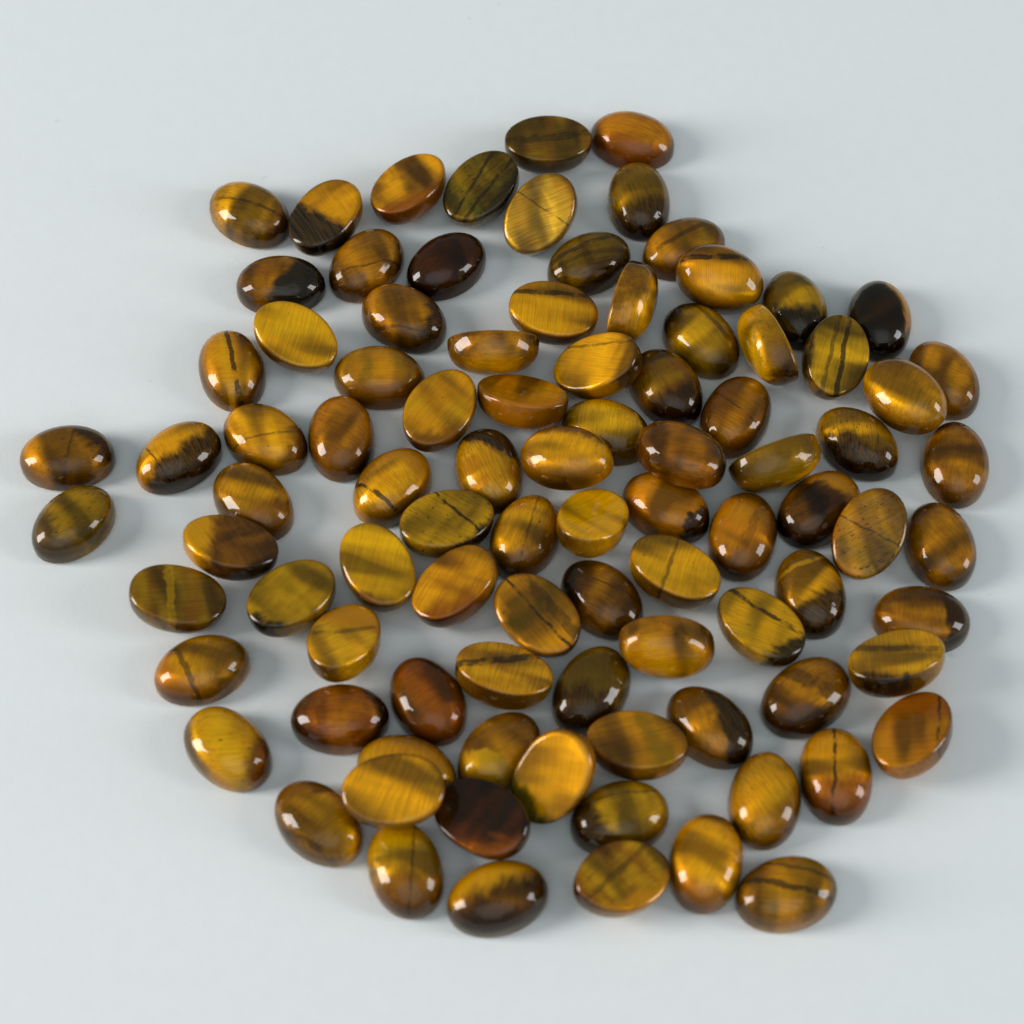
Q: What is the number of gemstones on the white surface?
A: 93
